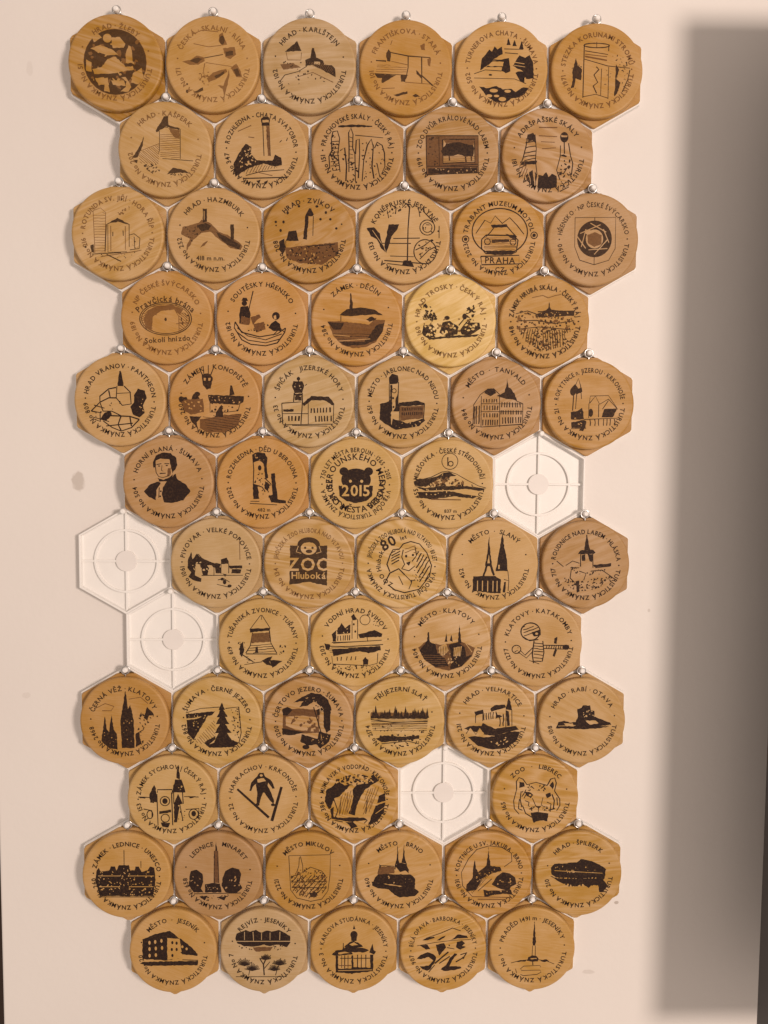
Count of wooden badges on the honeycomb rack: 62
